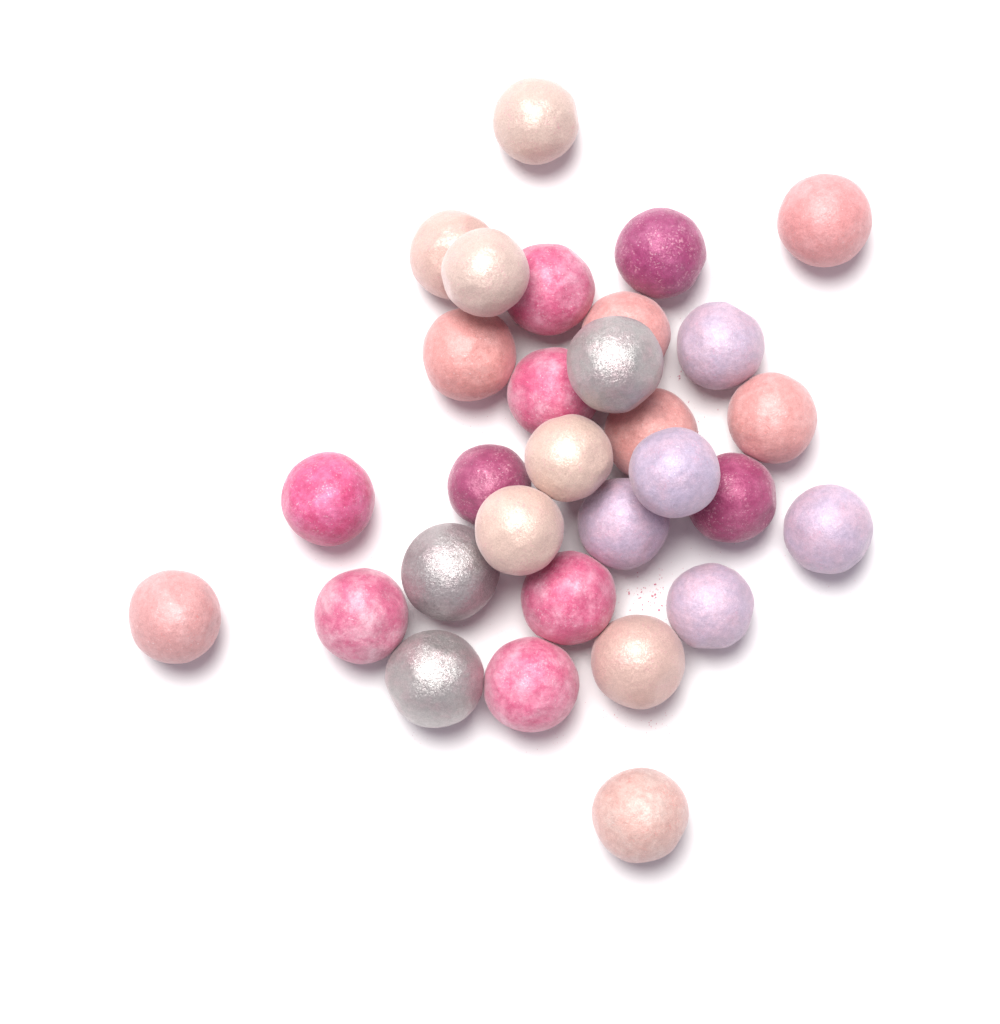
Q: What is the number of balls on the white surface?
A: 30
